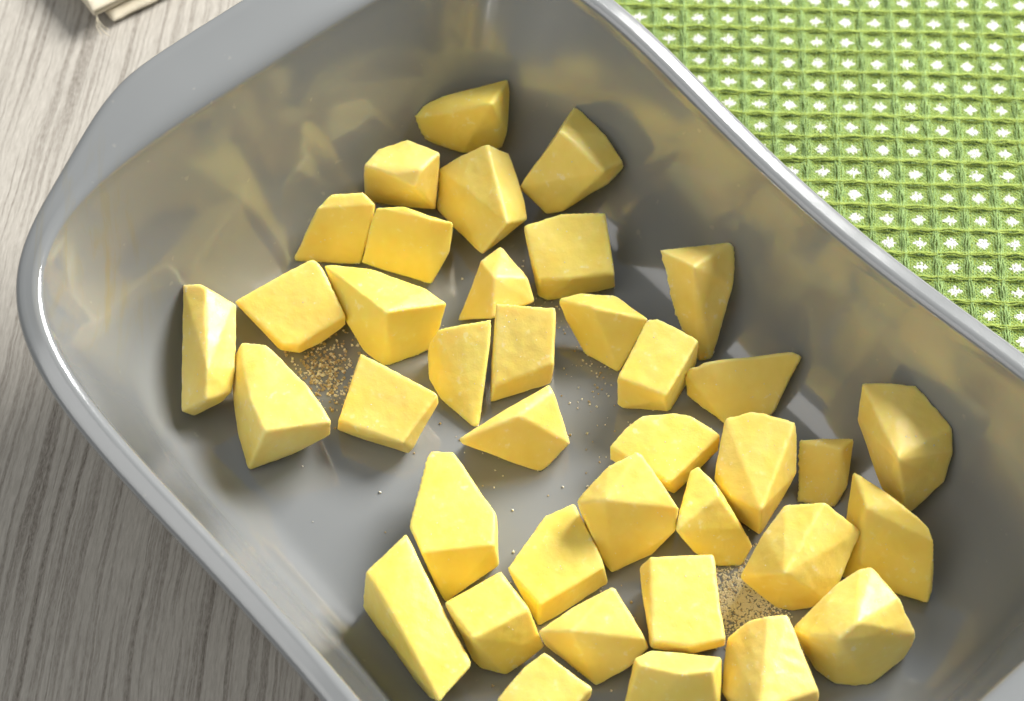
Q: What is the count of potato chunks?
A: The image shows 38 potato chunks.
